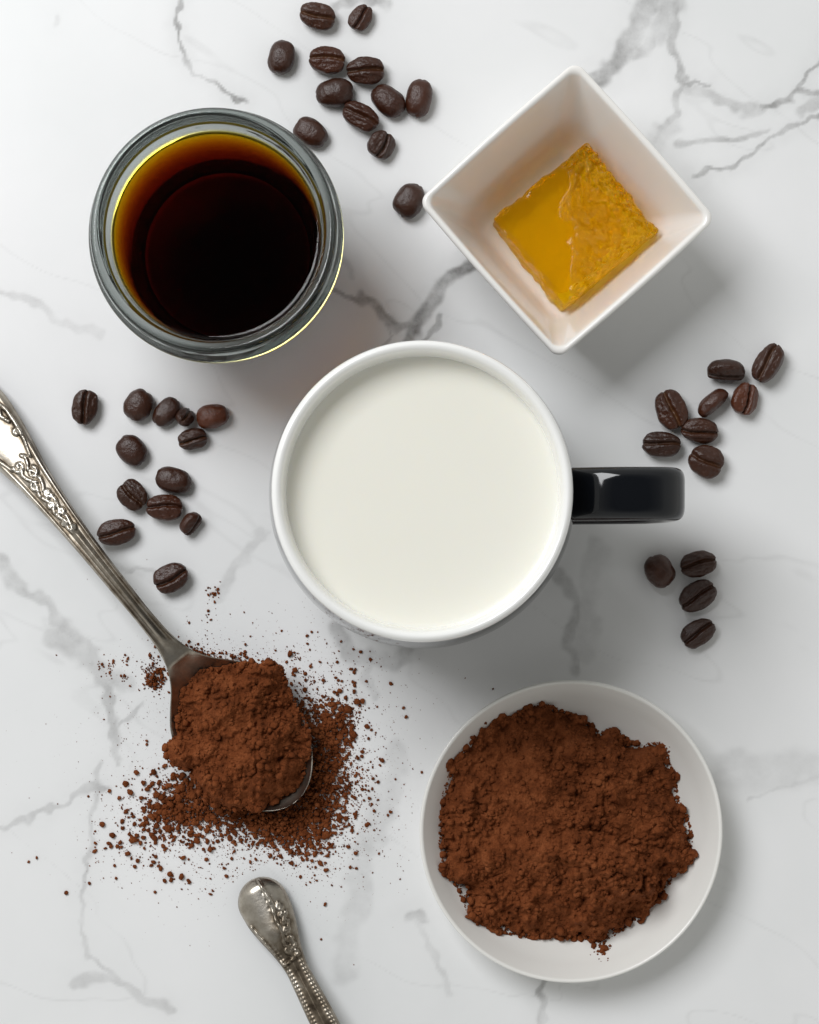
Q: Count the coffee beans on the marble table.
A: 37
